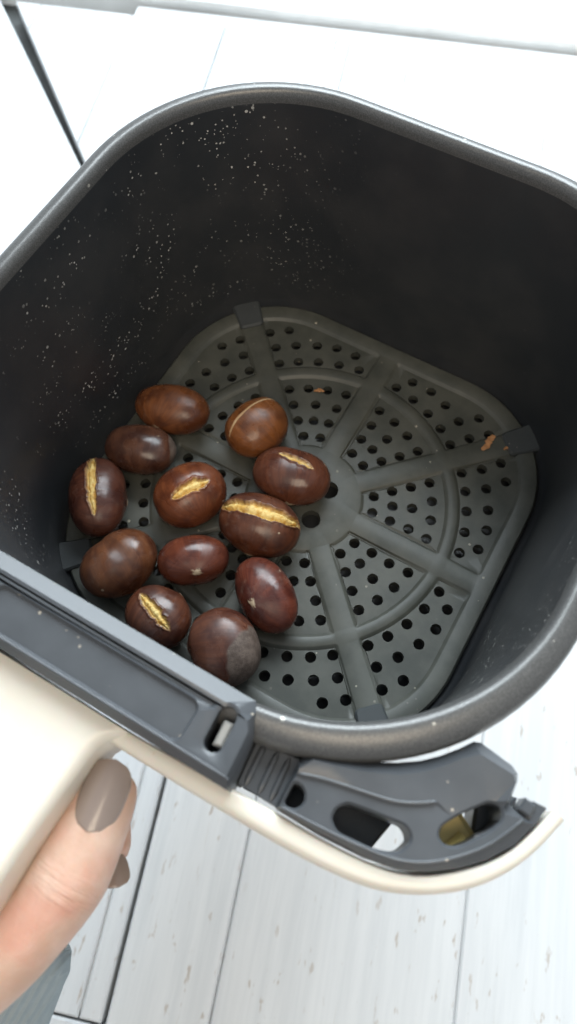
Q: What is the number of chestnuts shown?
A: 12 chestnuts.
